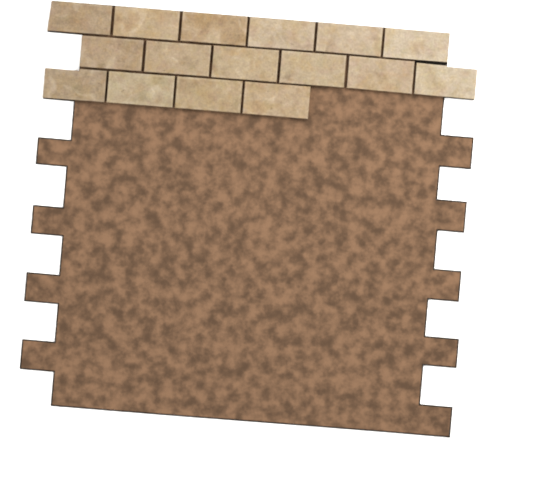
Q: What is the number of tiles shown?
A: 16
